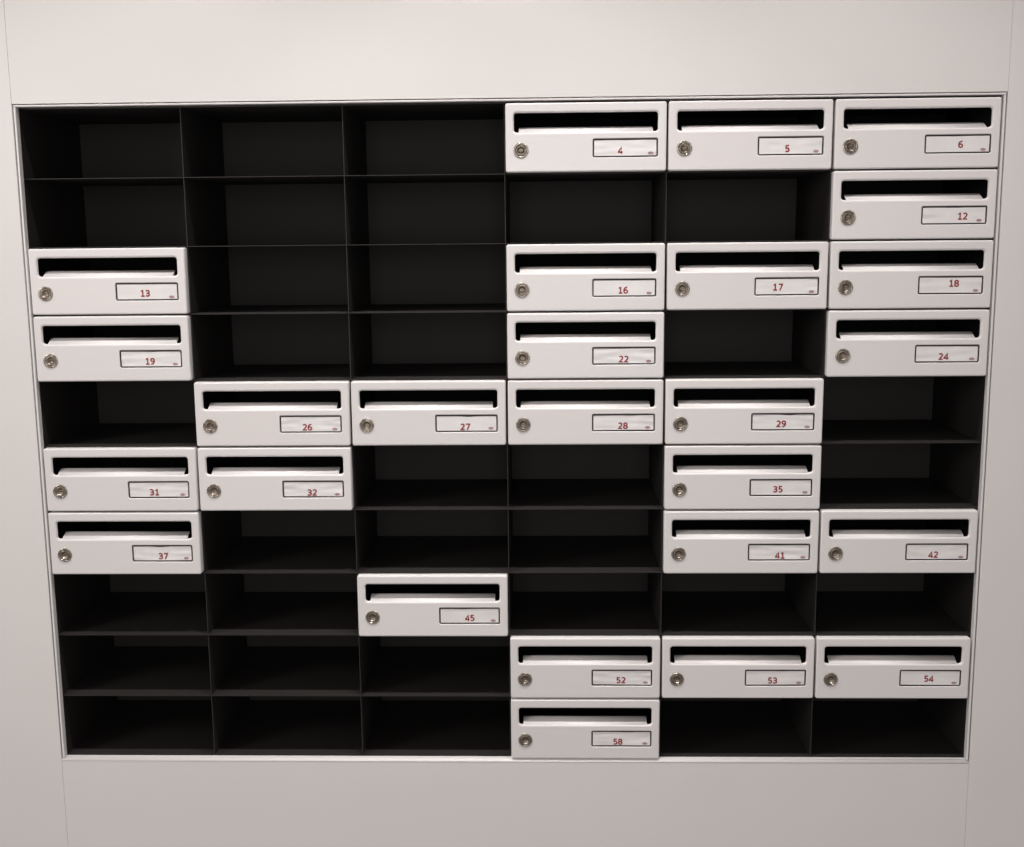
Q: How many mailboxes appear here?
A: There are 26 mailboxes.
